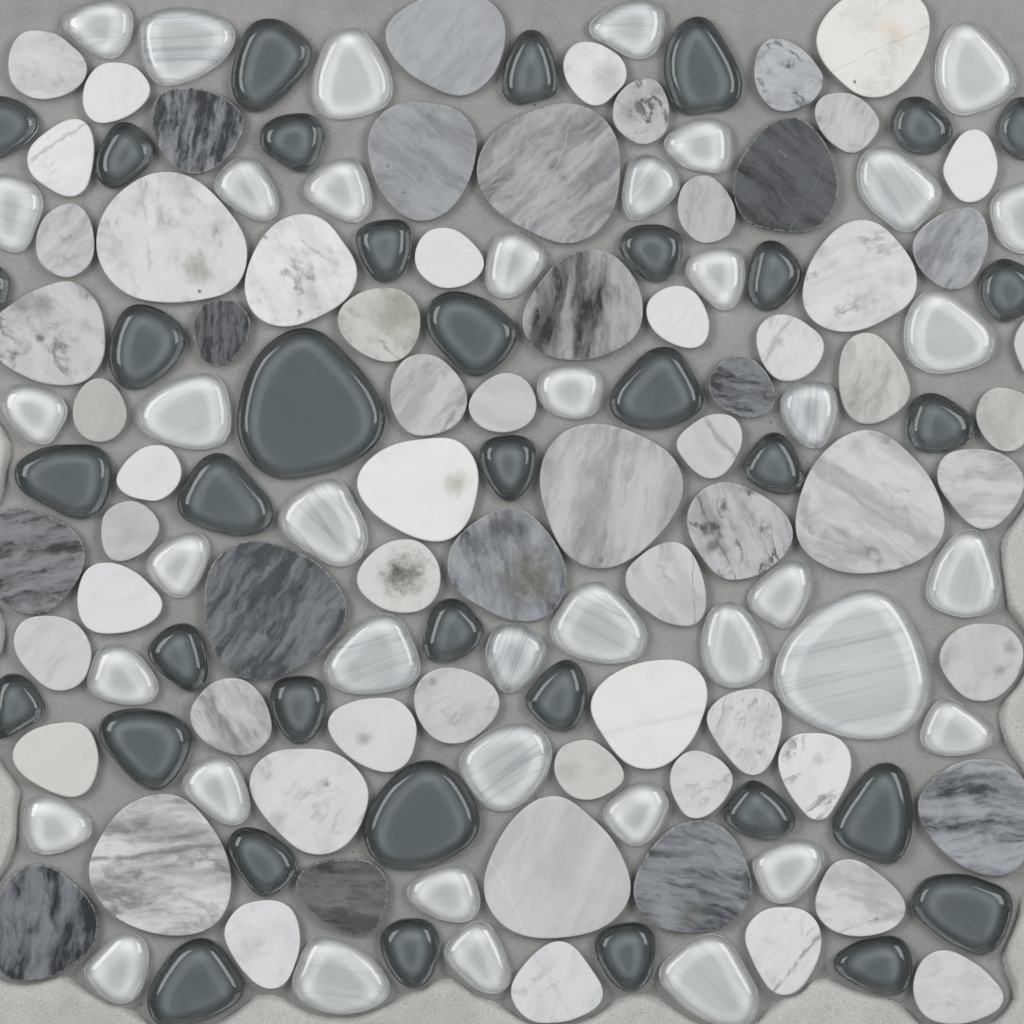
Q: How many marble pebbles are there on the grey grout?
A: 71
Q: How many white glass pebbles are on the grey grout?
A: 40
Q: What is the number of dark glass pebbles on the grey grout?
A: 37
